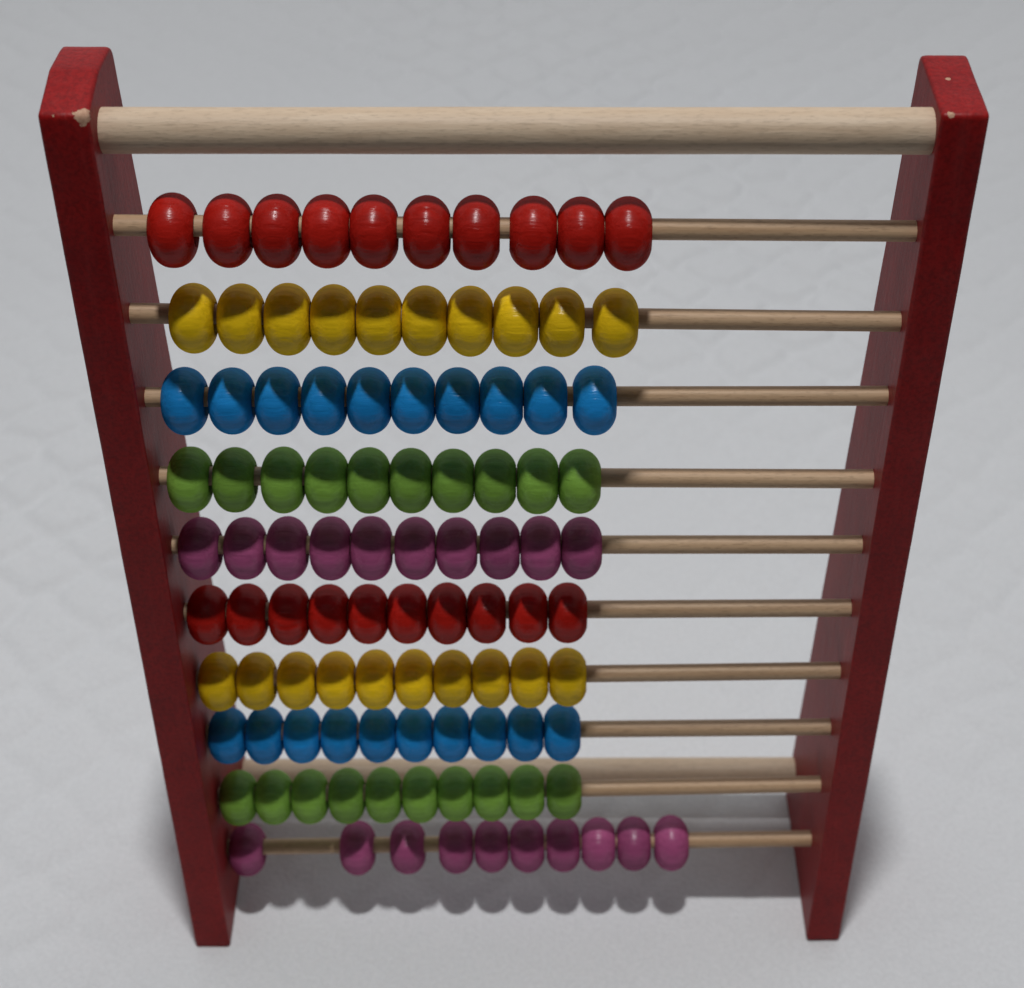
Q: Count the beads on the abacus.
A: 100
